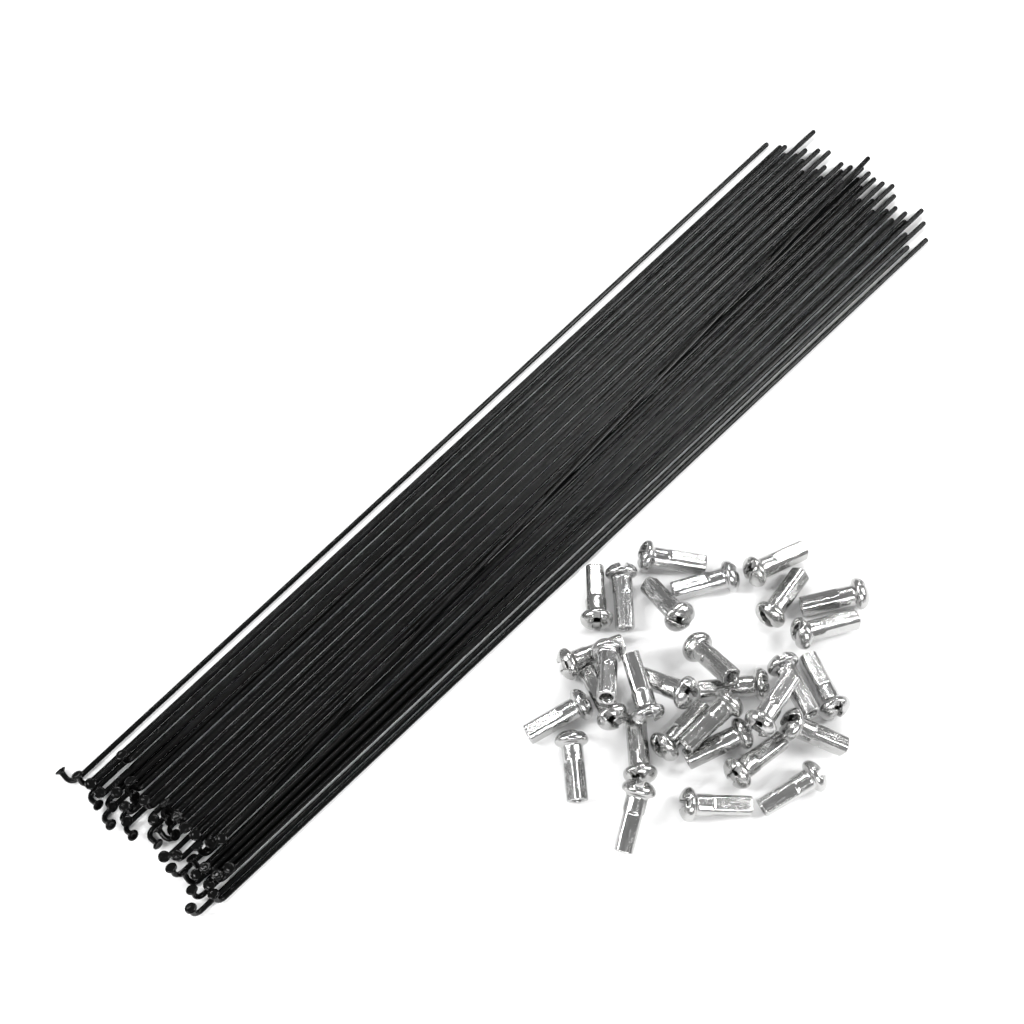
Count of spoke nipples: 30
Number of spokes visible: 40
